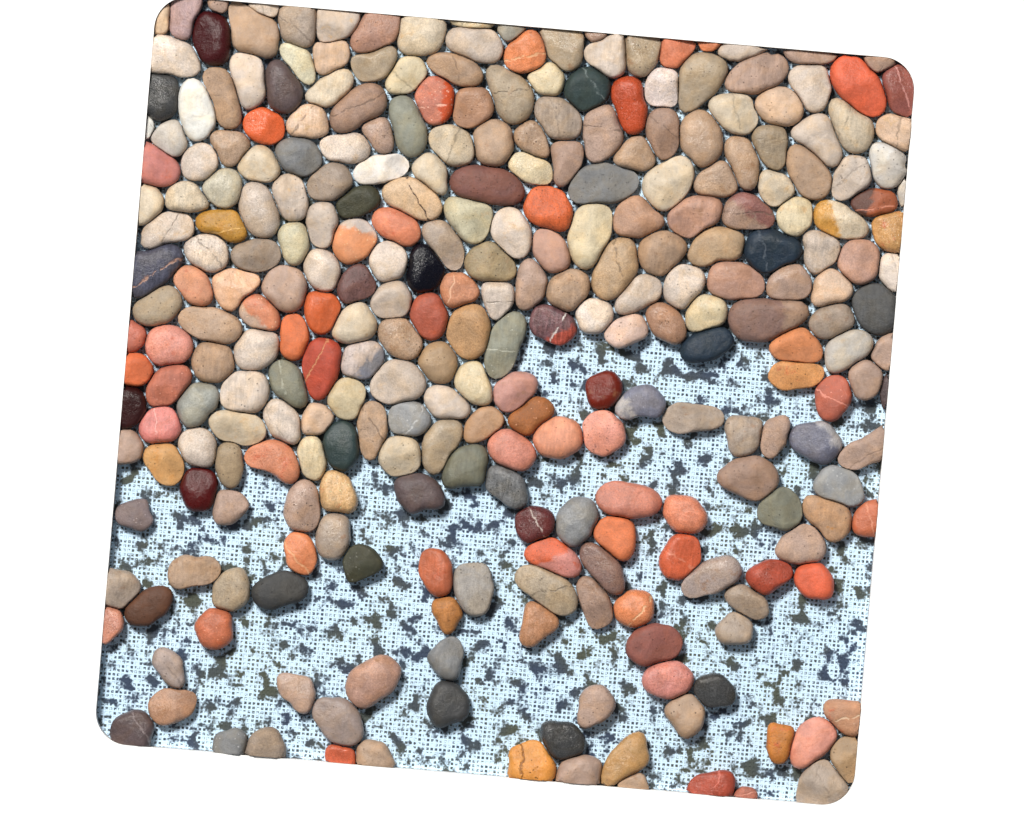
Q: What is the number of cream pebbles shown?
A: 81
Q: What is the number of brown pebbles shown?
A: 112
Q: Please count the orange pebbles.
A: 59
